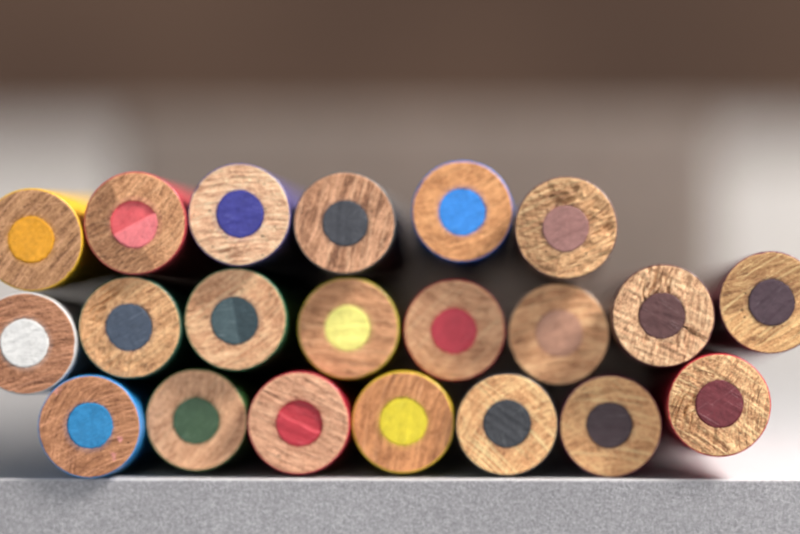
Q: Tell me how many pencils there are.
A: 21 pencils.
